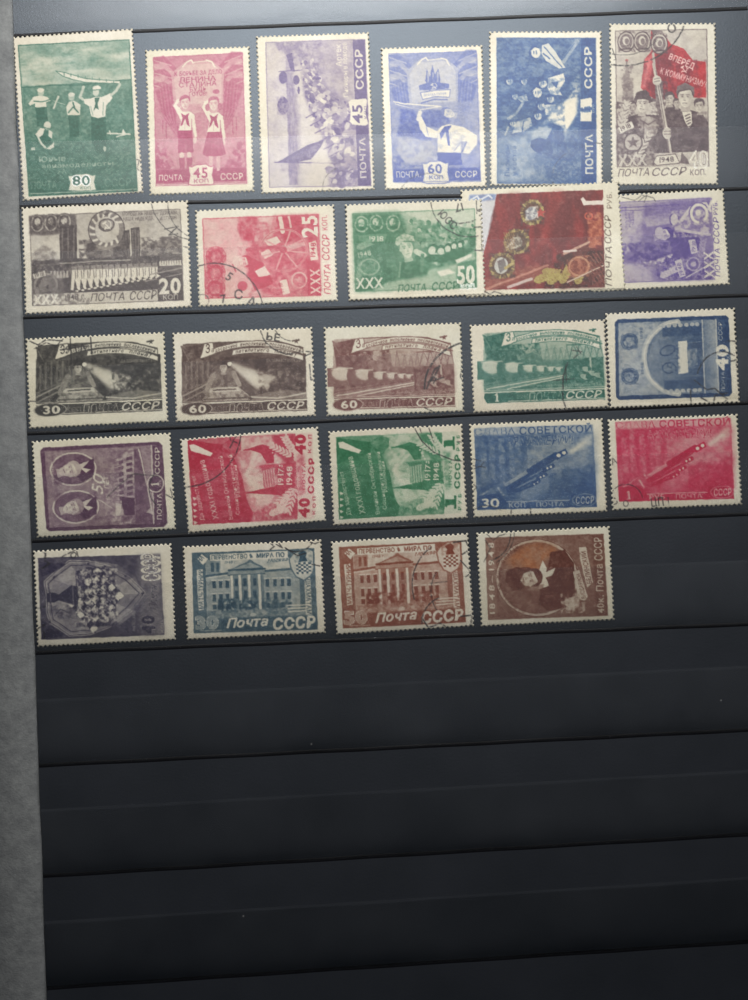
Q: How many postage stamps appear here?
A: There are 25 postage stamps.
